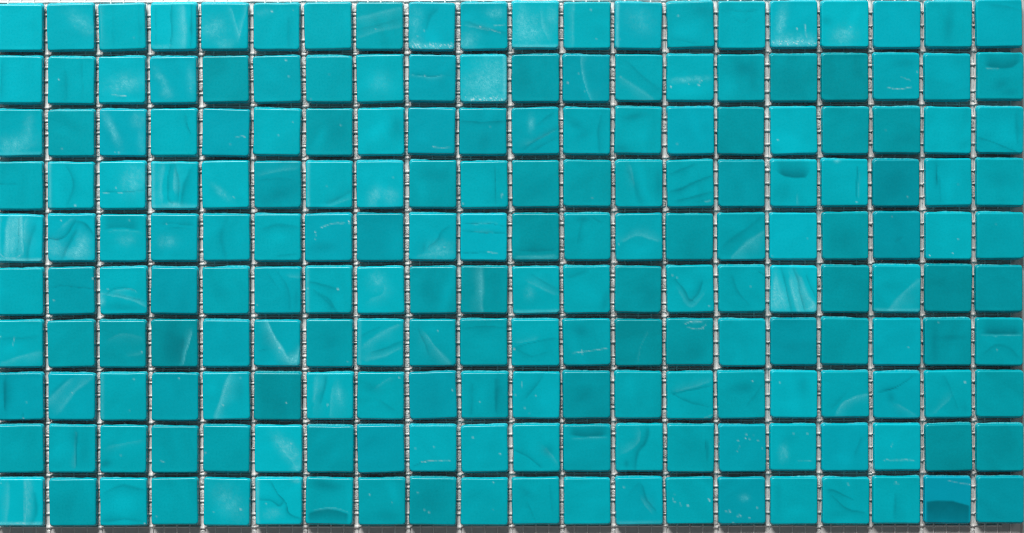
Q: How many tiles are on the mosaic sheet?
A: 200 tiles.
